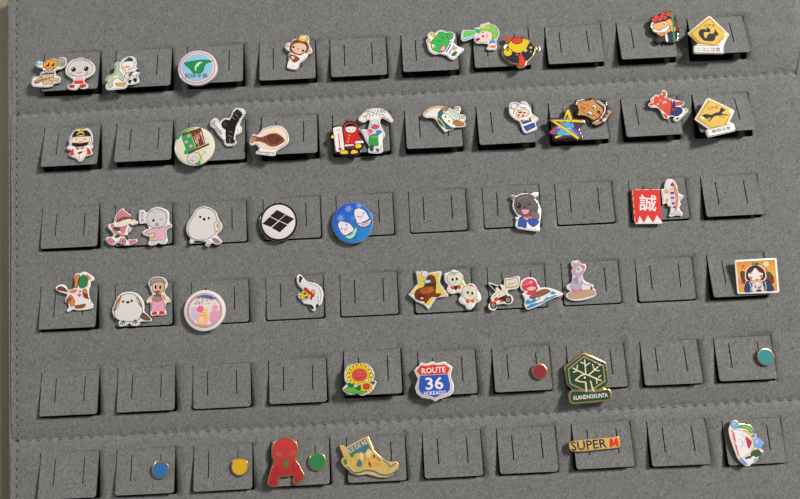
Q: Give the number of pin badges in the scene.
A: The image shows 53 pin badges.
